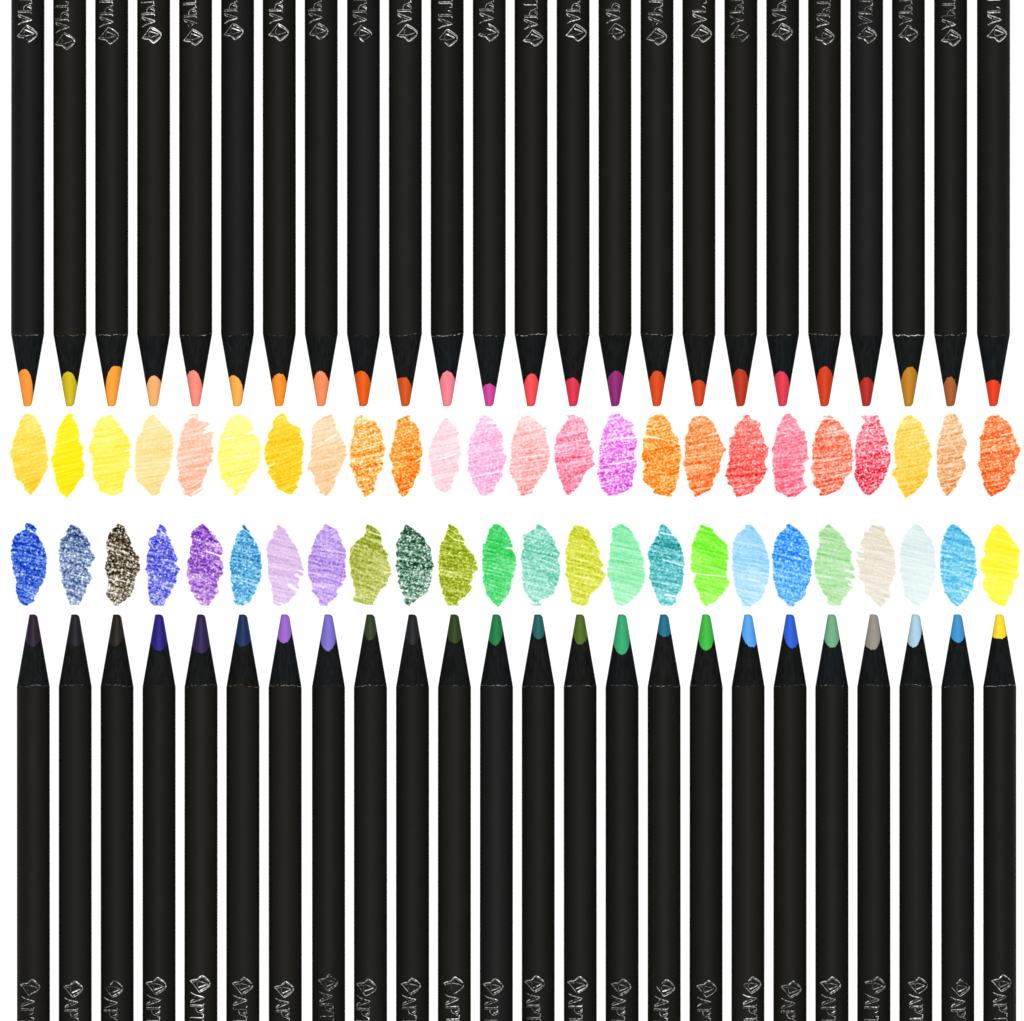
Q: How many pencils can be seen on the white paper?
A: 48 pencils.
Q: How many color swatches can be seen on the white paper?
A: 48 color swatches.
